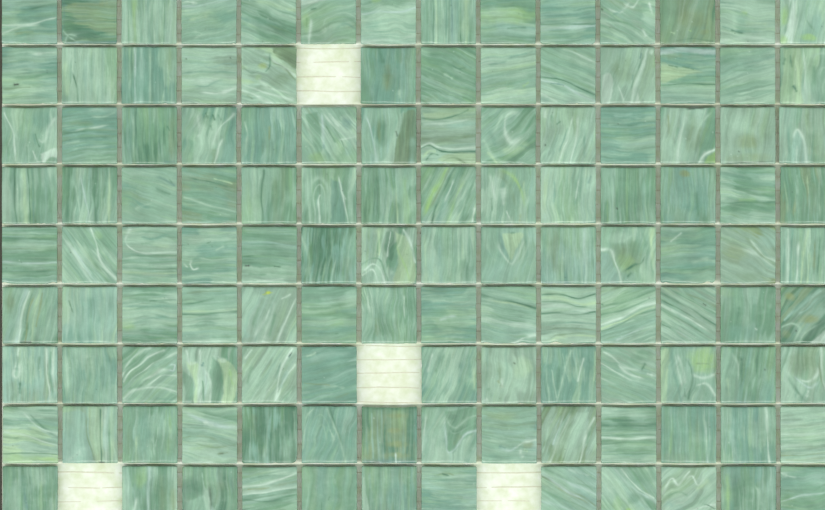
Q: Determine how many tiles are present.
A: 122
